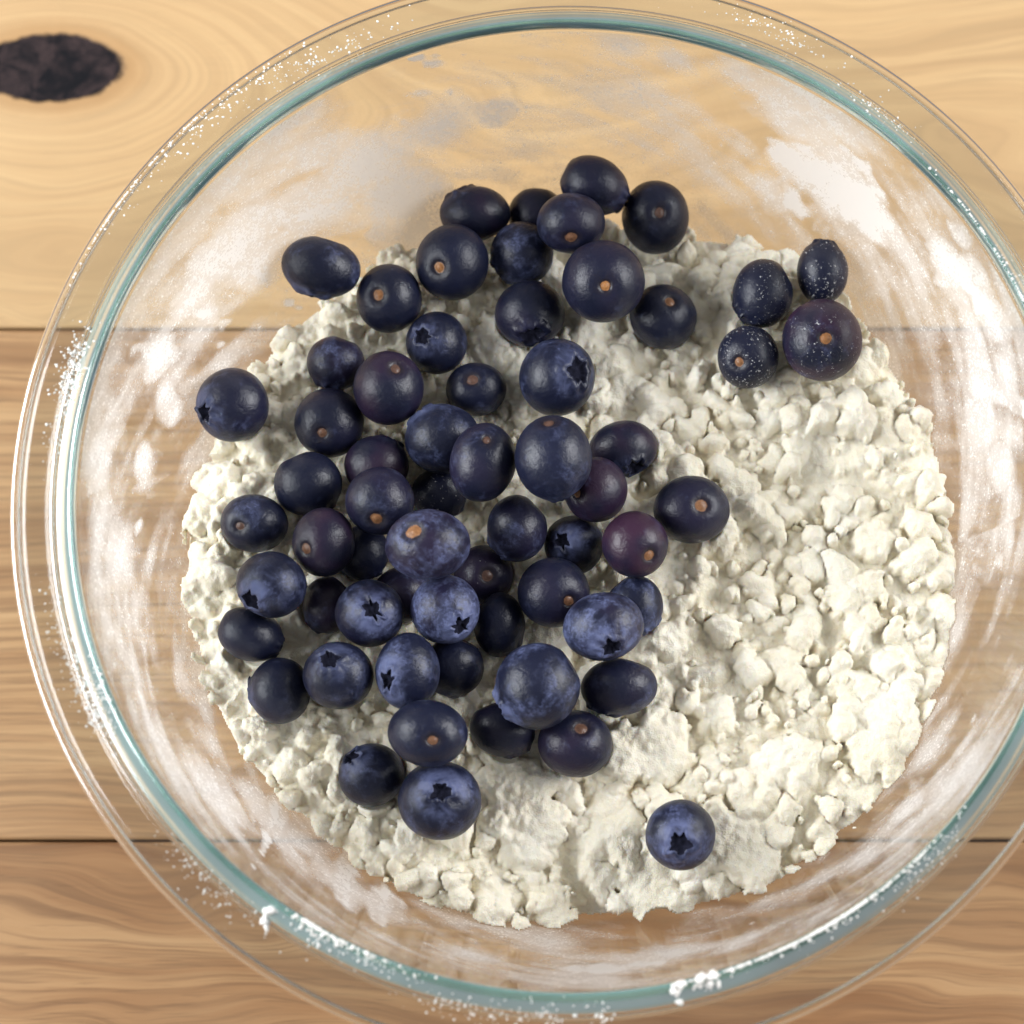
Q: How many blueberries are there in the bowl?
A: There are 63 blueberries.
